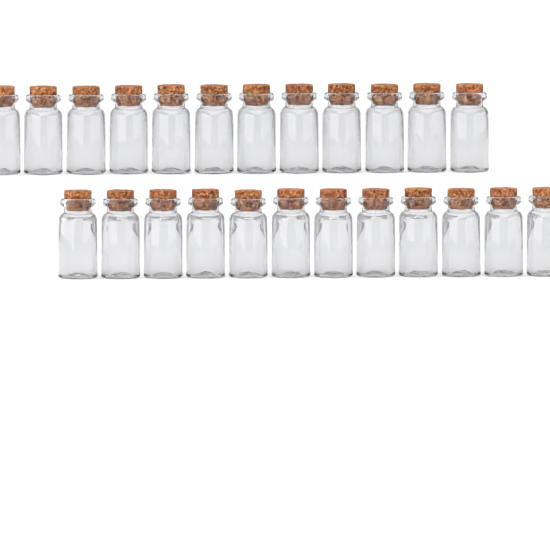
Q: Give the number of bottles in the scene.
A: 24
